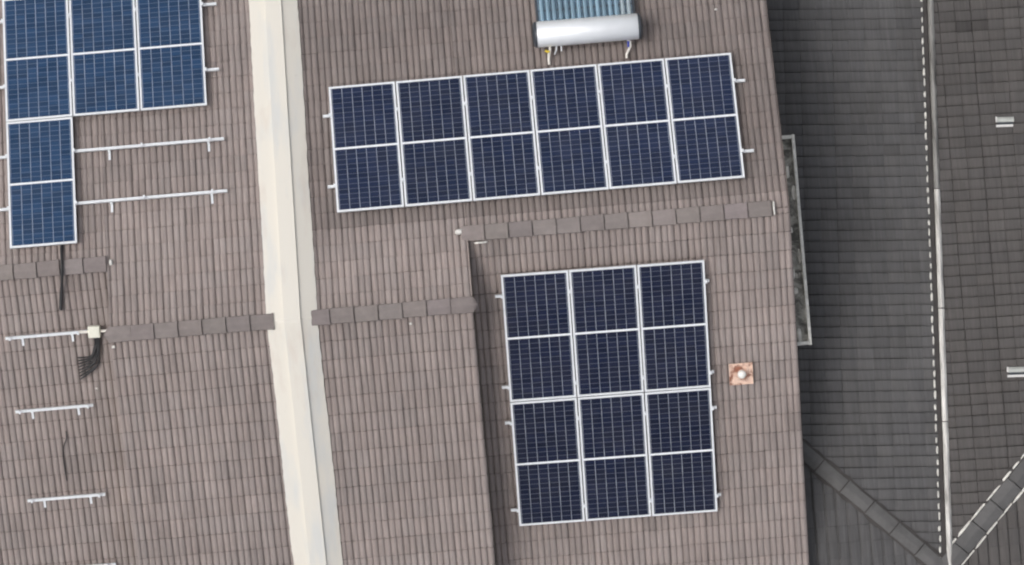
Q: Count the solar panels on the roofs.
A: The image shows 16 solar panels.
